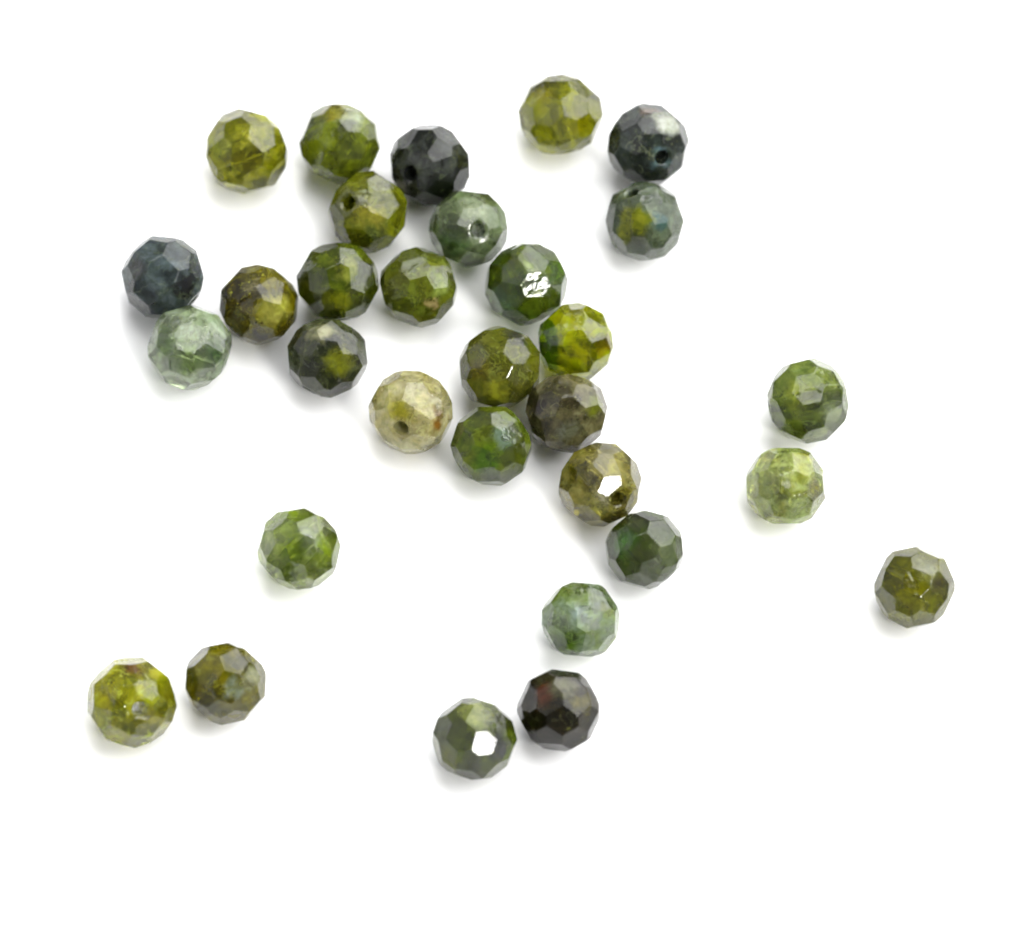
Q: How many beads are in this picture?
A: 31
